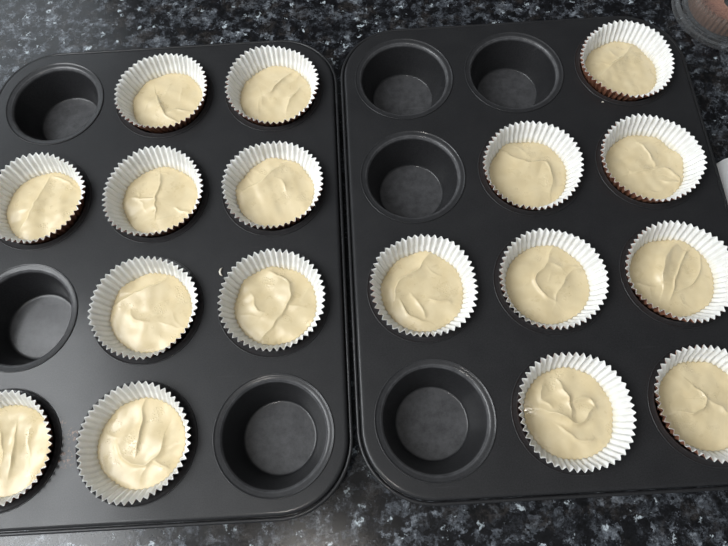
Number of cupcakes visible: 17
